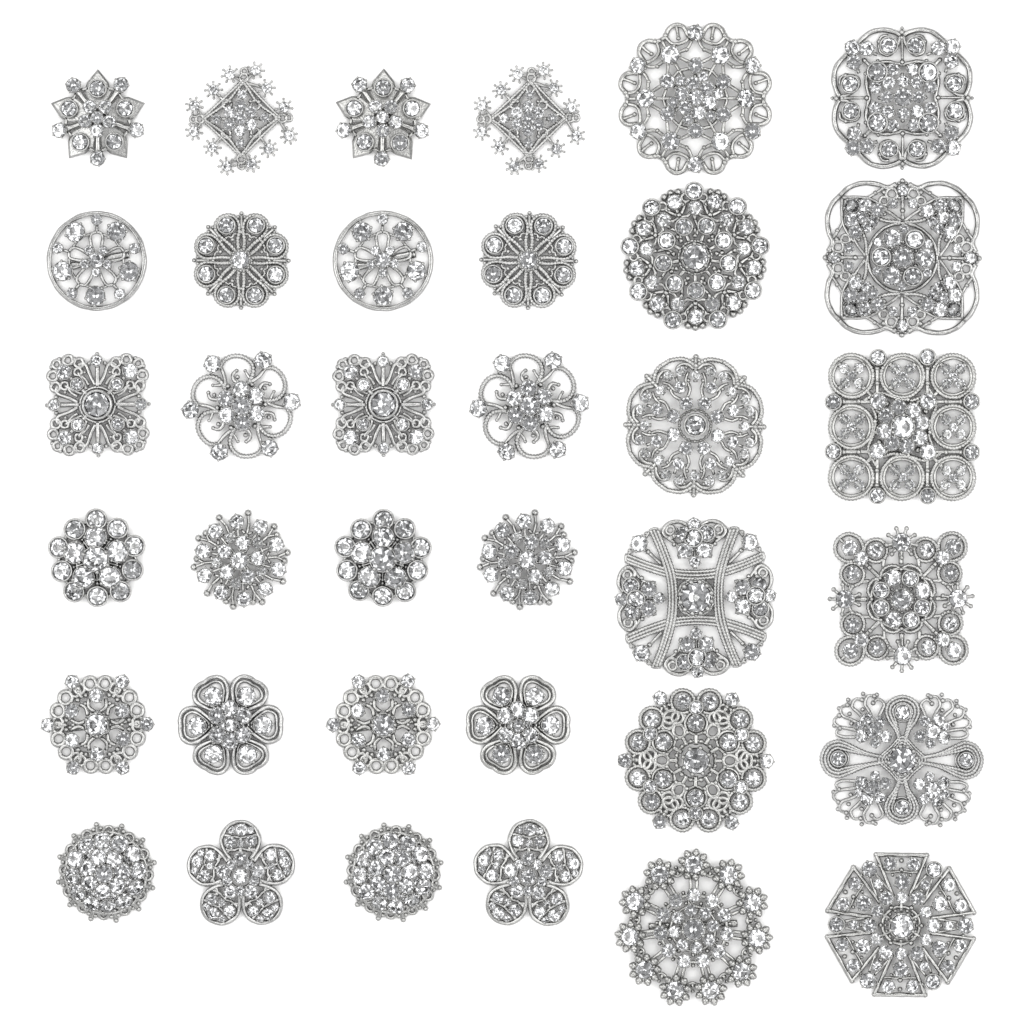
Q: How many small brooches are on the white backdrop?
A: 24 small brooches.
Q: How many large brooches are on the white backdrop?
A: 12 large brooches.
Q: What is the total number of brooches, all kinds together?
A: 36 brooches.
